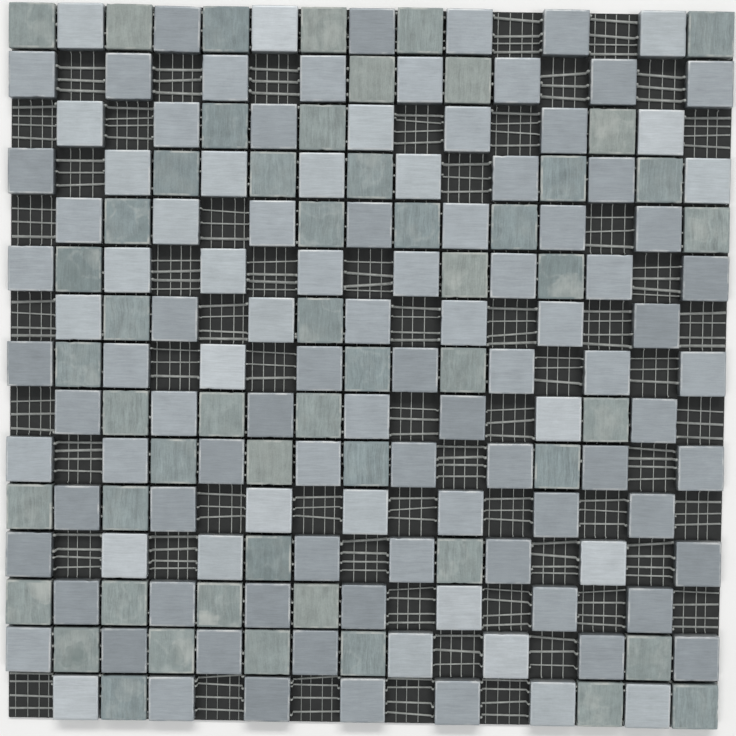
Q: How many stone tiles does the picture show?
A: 53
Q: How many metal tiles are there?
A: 112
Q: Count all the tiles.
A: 165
